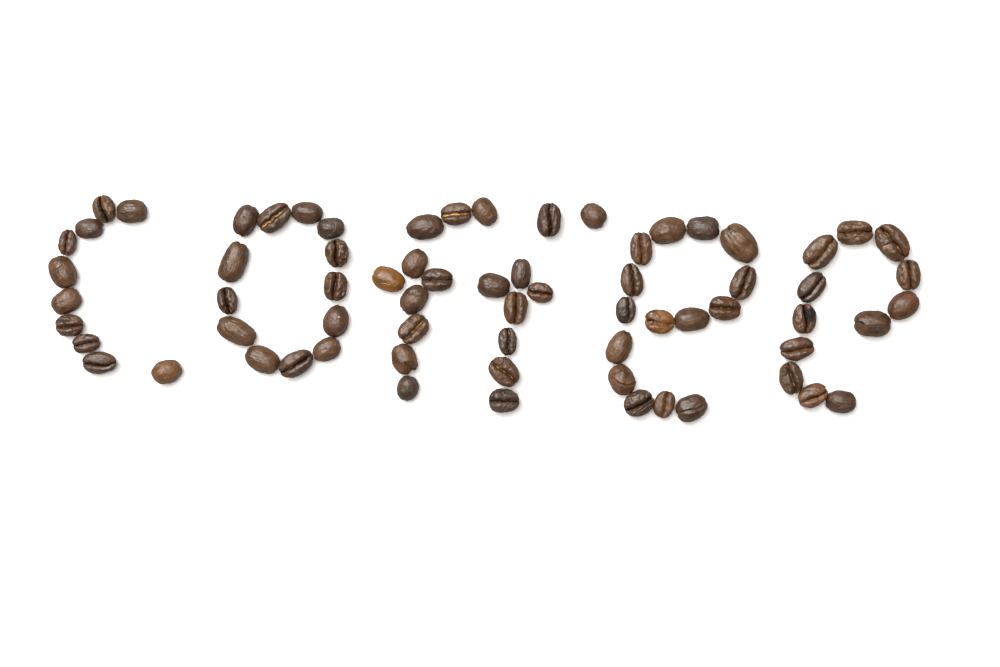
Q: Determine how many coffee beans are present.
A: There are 69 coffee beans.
